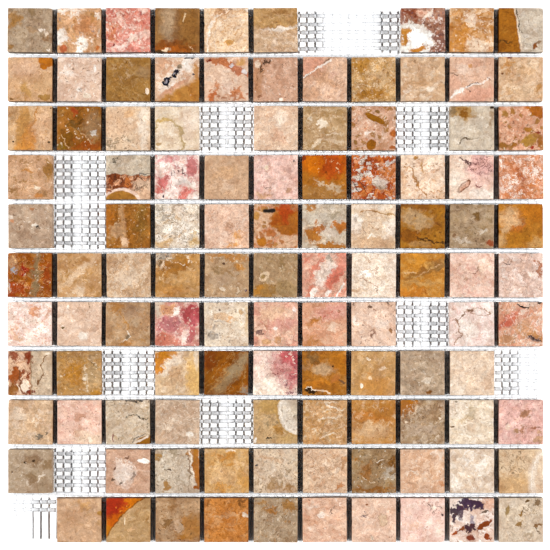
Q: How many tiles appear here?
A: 109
